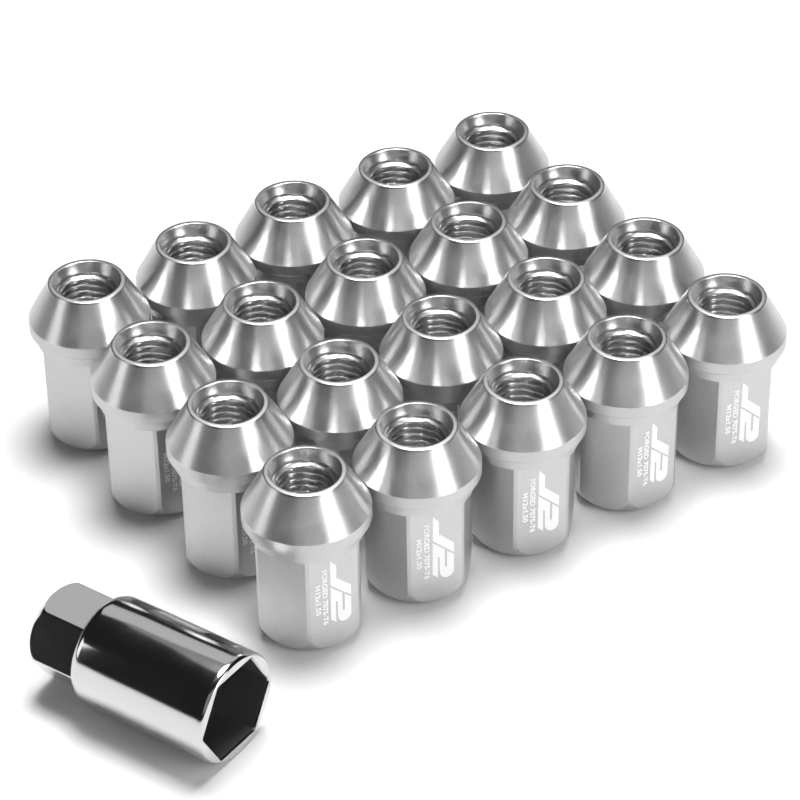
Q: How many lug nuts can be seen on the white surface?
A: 20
